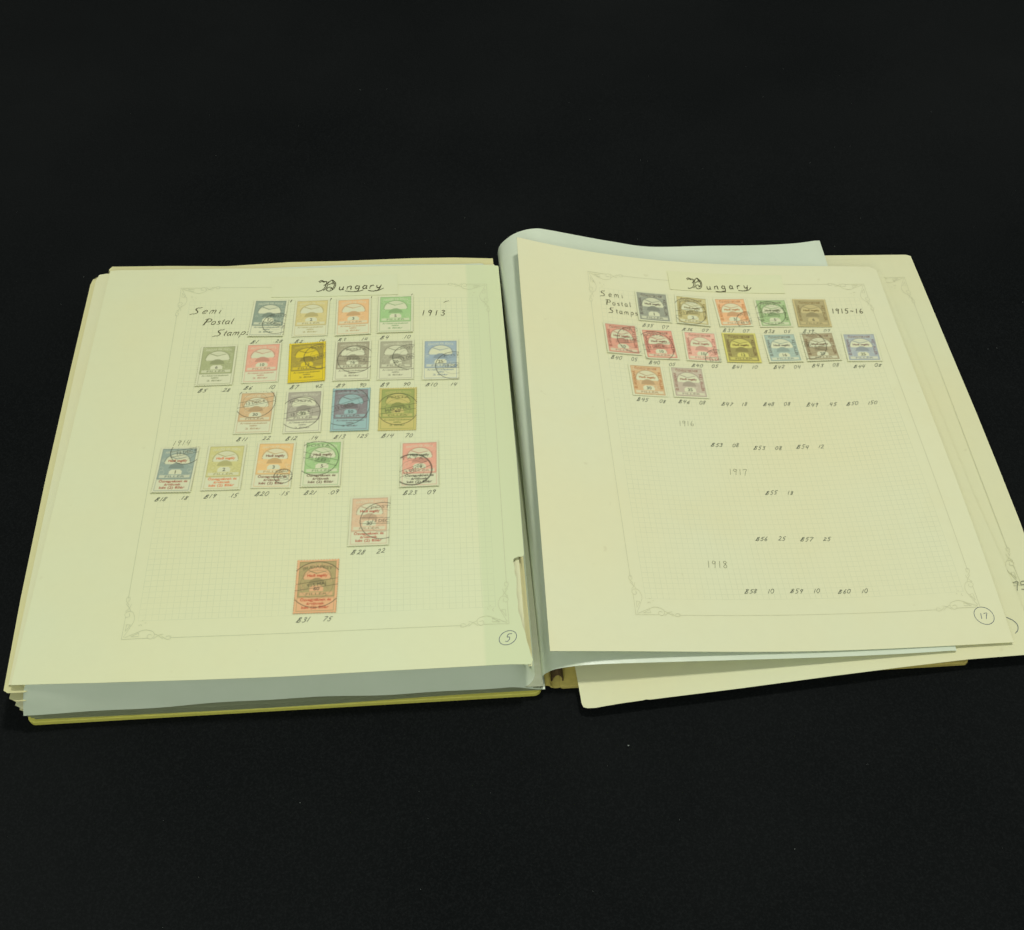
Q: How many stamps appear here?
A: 35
